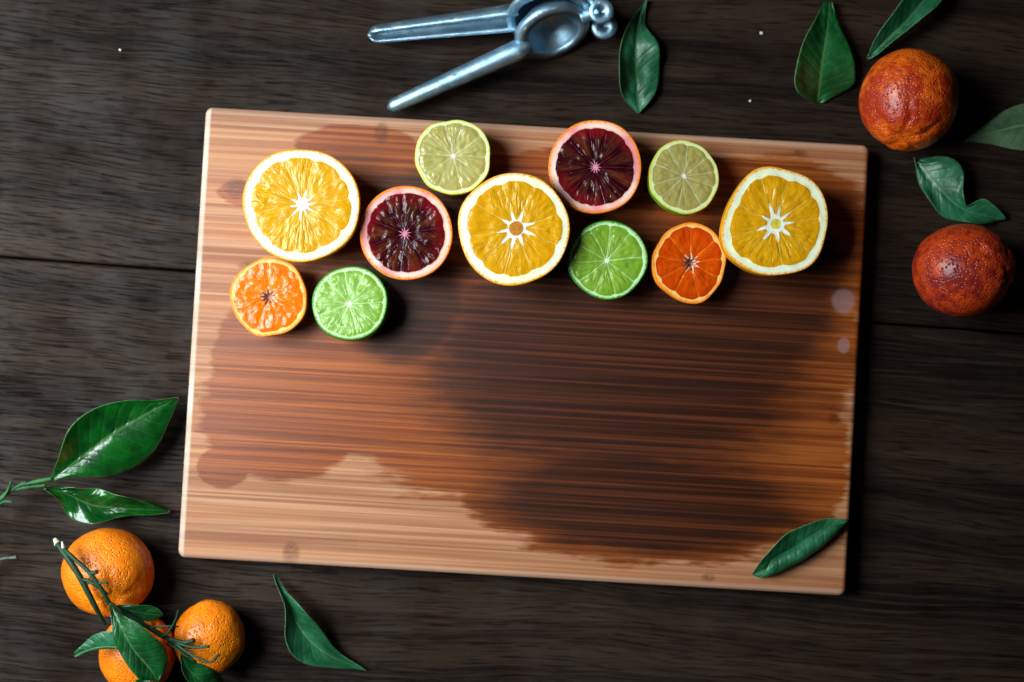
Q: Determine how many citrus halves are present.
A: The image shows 11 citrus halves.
